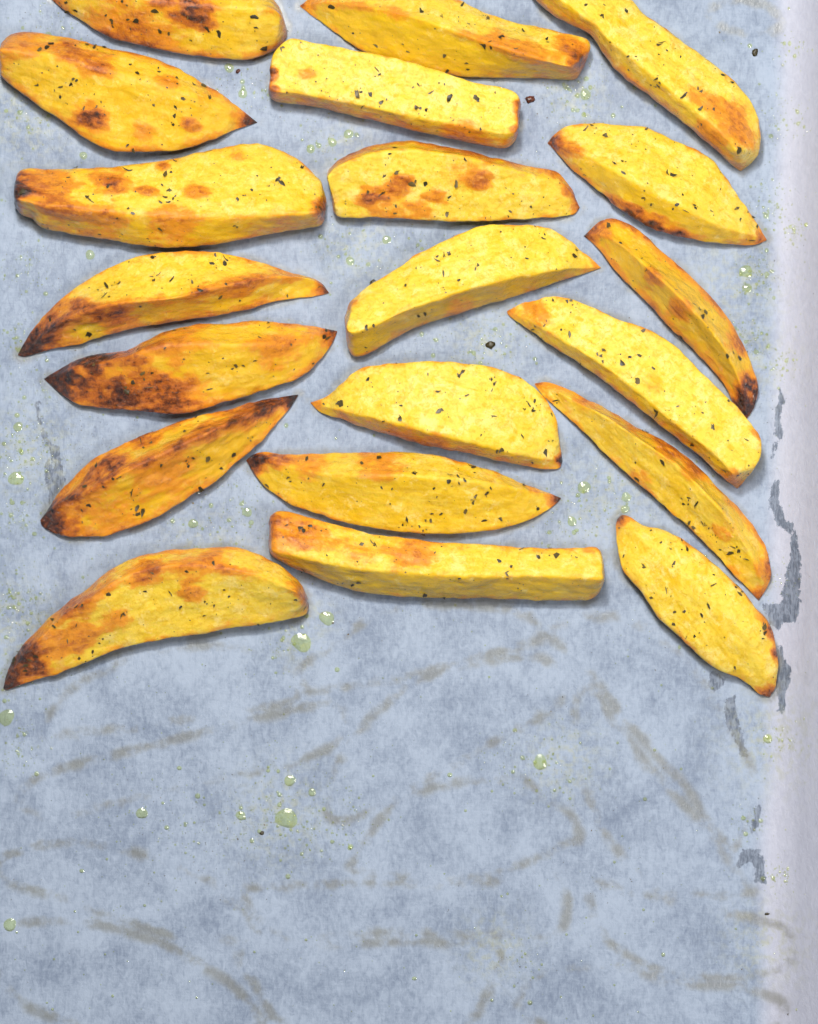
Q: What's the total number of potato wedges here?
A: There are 20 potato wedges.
